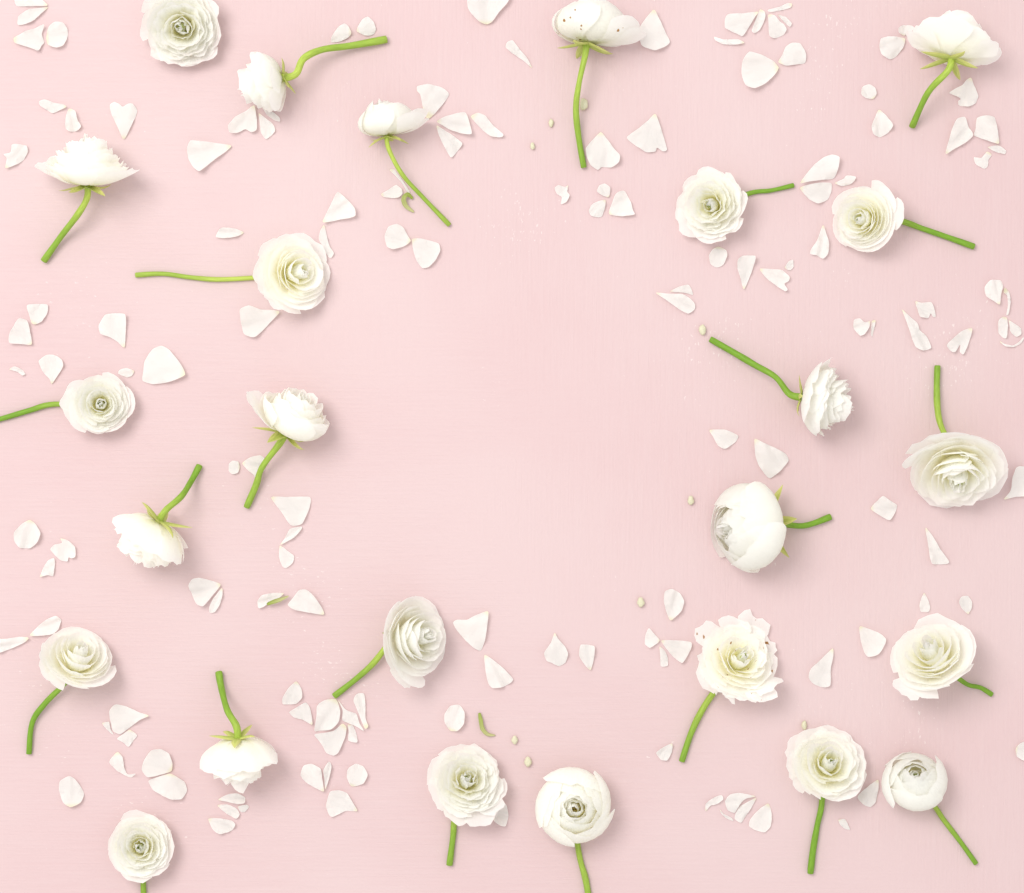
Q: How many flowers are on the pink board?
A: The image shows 25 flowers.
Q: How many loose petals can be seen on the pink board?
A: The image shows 143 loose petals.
